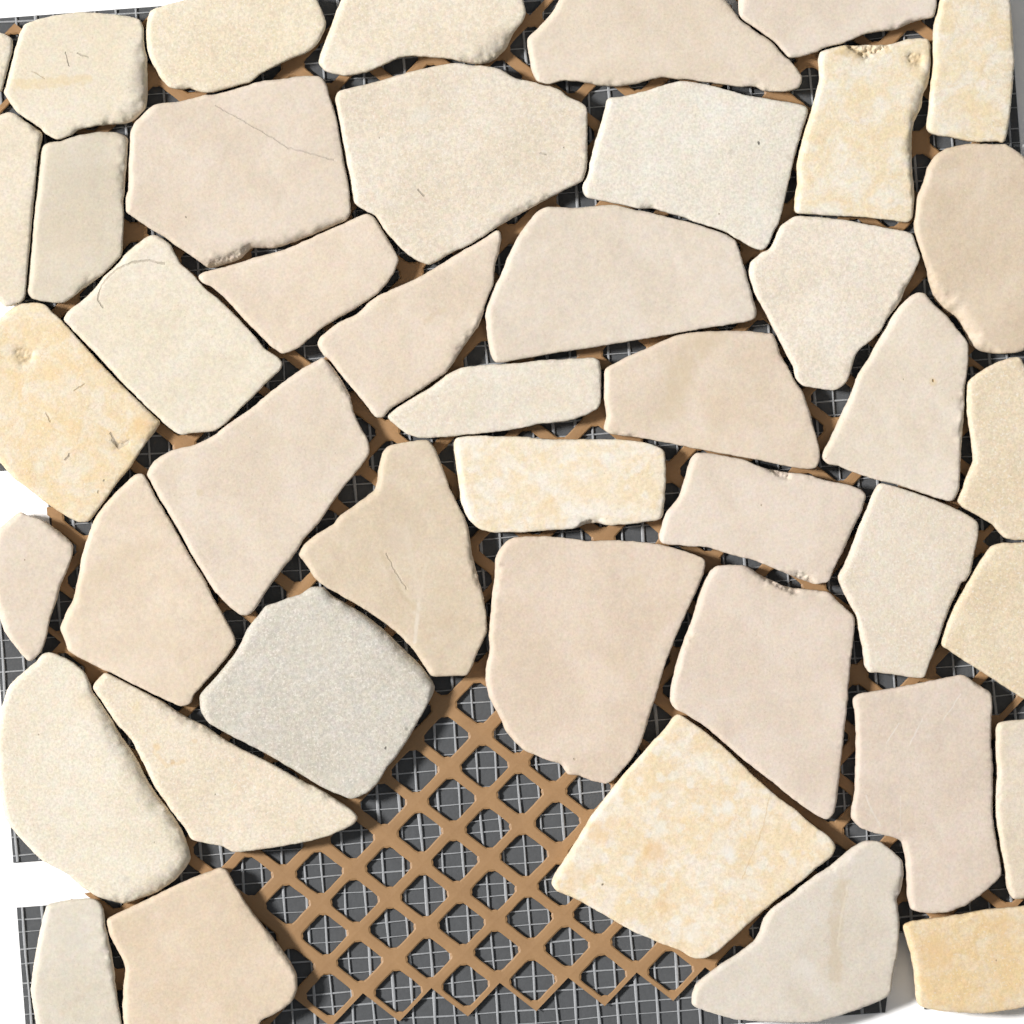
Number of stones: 44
